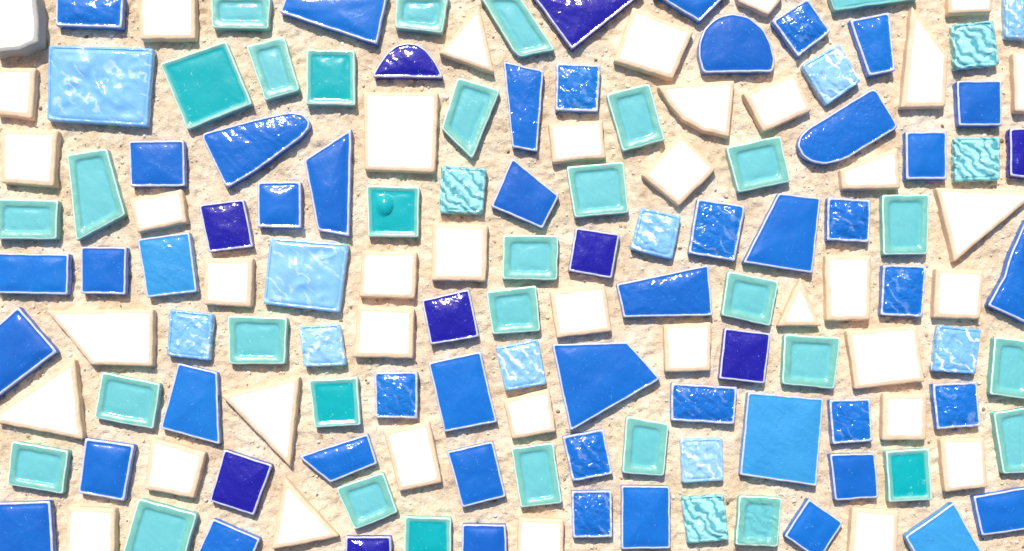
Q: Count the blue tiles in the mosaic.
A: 66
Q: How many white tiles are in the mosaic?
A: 40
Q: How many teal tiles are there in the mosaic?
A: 36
